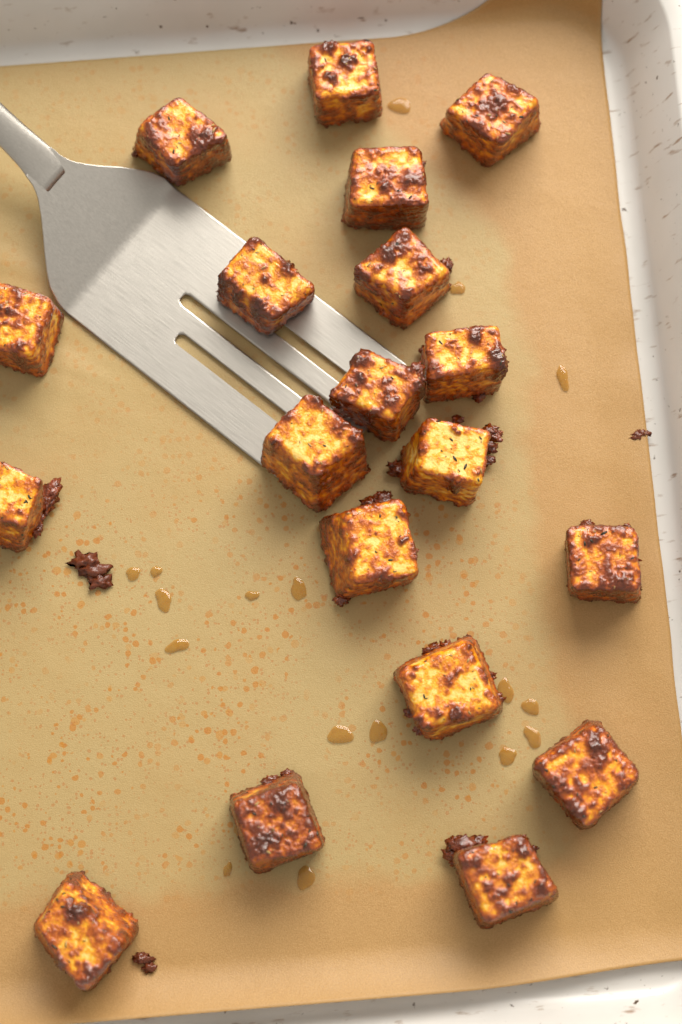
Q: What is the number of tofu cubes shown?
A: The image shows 19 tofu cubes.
